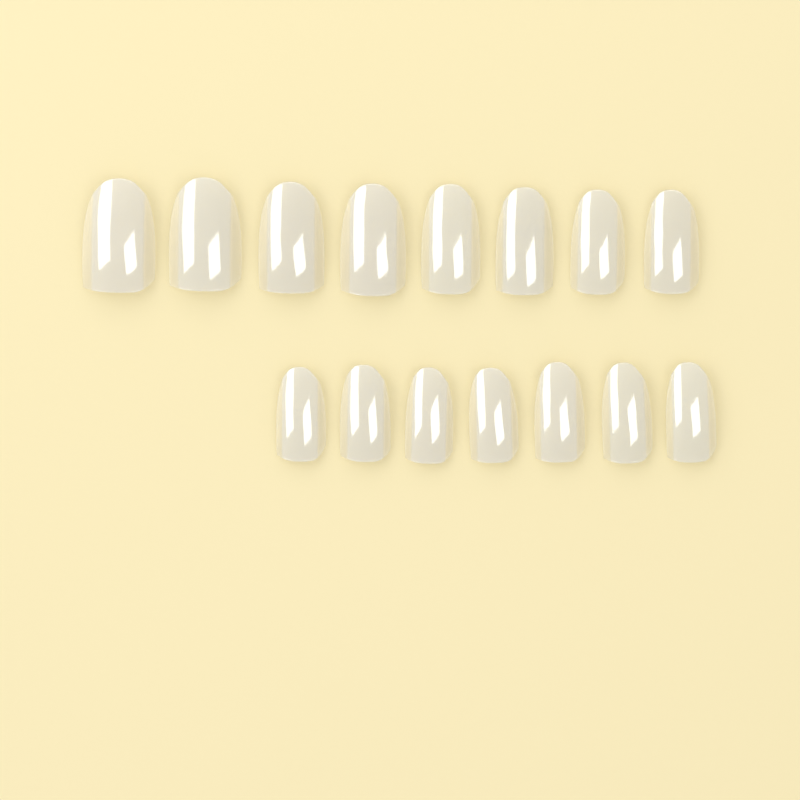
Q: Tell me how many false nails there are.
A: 15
